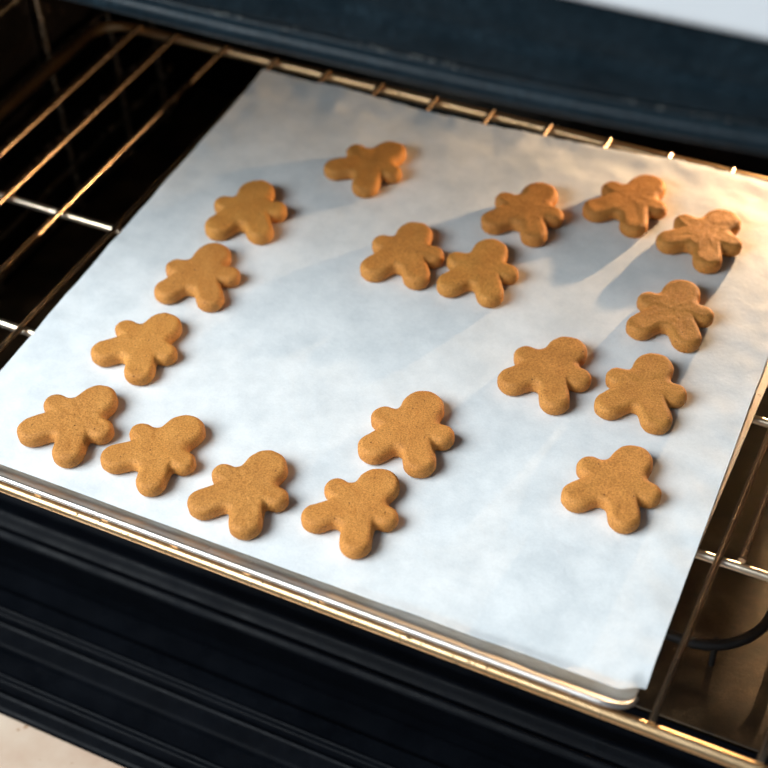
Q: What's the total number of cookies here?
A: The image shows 18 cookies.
